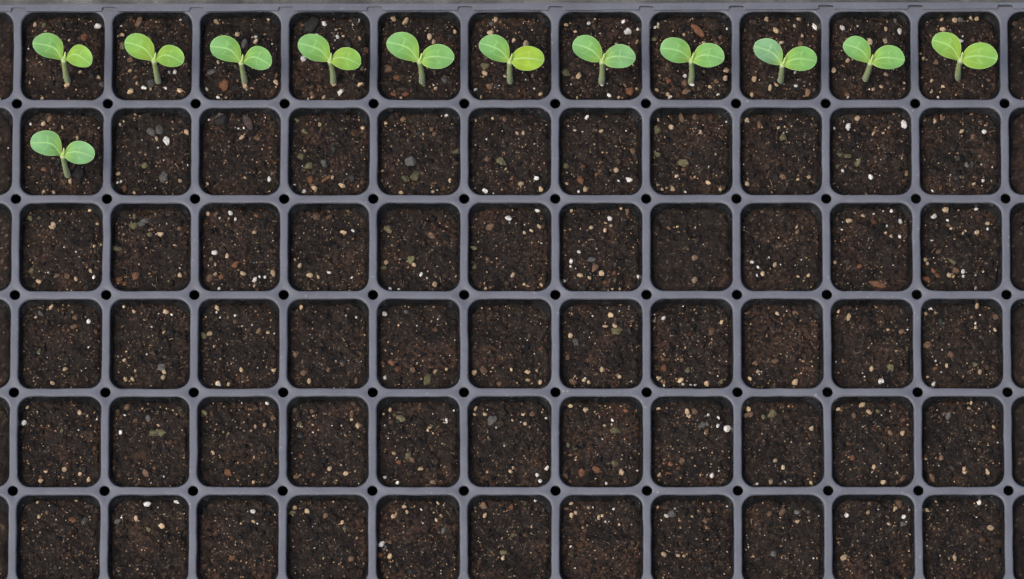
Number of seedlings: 12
